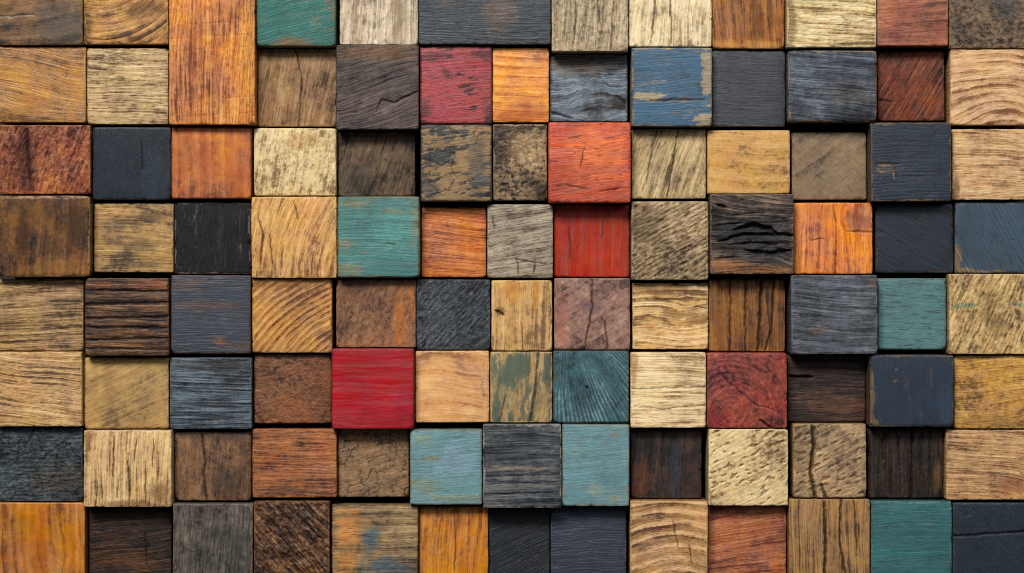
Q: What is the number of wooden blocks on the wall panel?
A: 102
